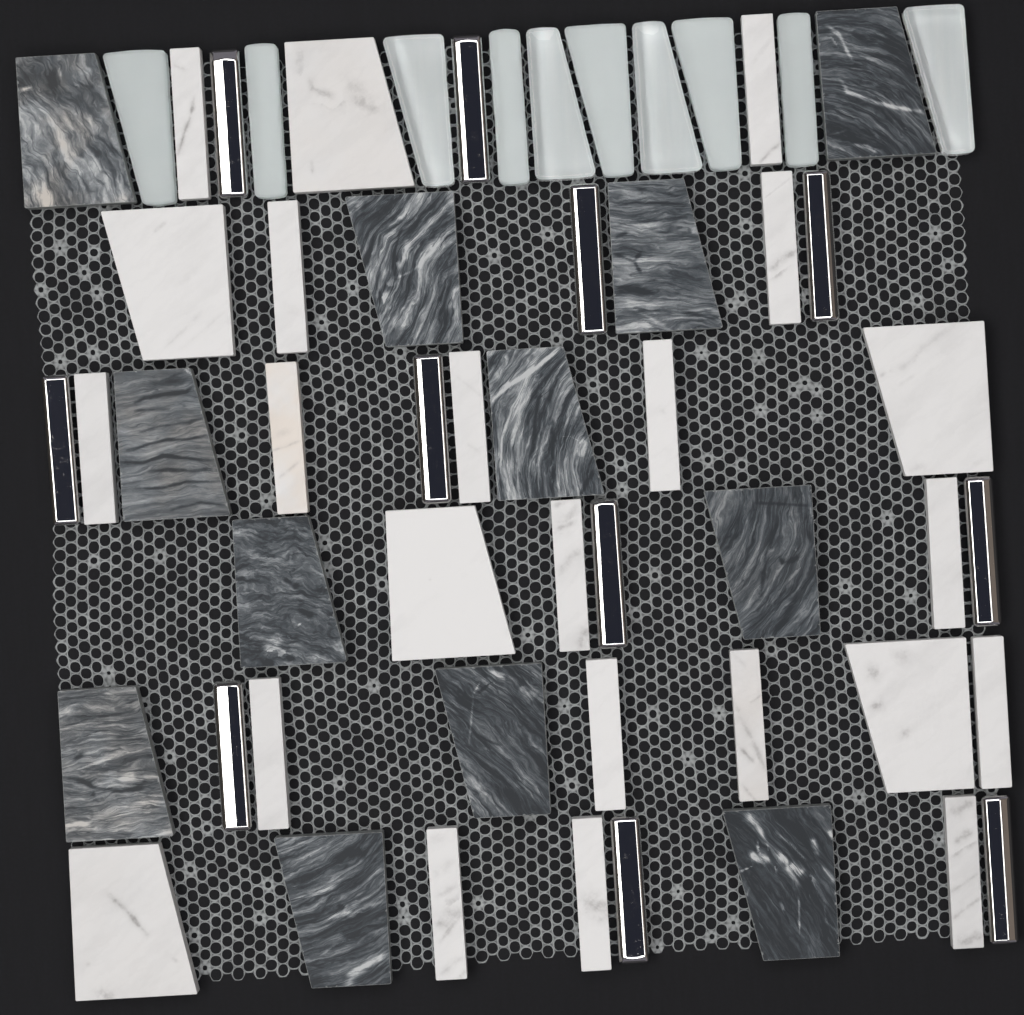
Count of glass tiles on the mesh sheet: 10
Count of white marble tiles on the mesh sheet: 23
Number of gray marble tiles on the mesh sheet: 12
